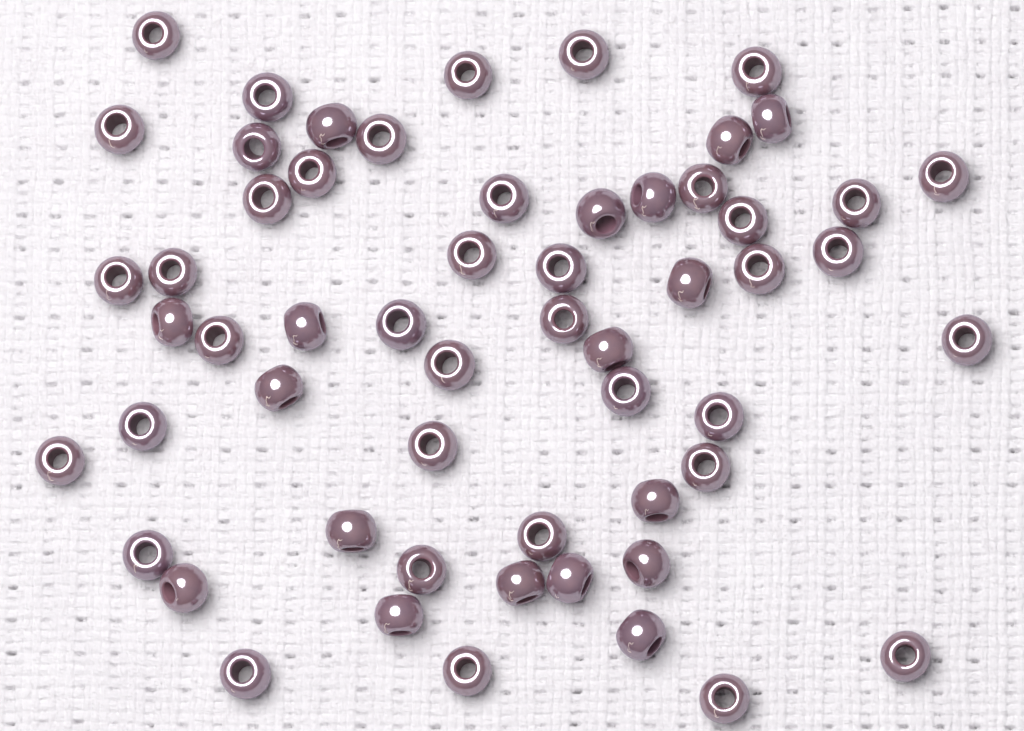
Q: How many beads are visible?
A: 57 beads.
